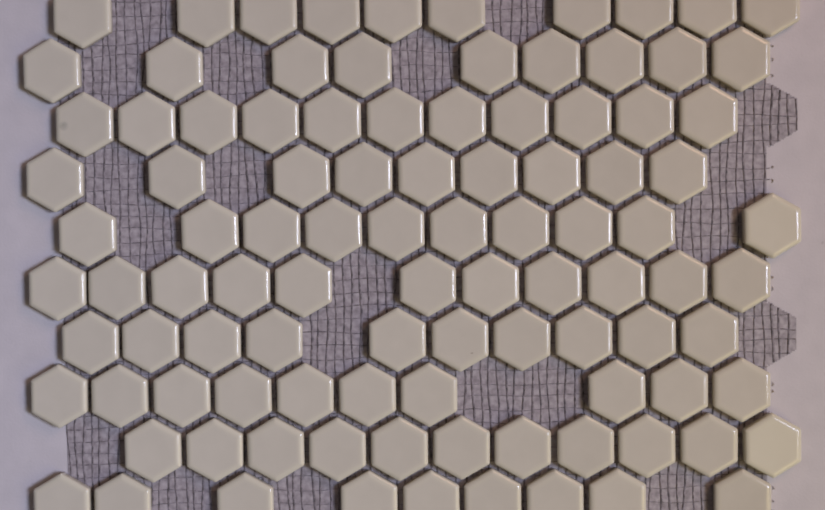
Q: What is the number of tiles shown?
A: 100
